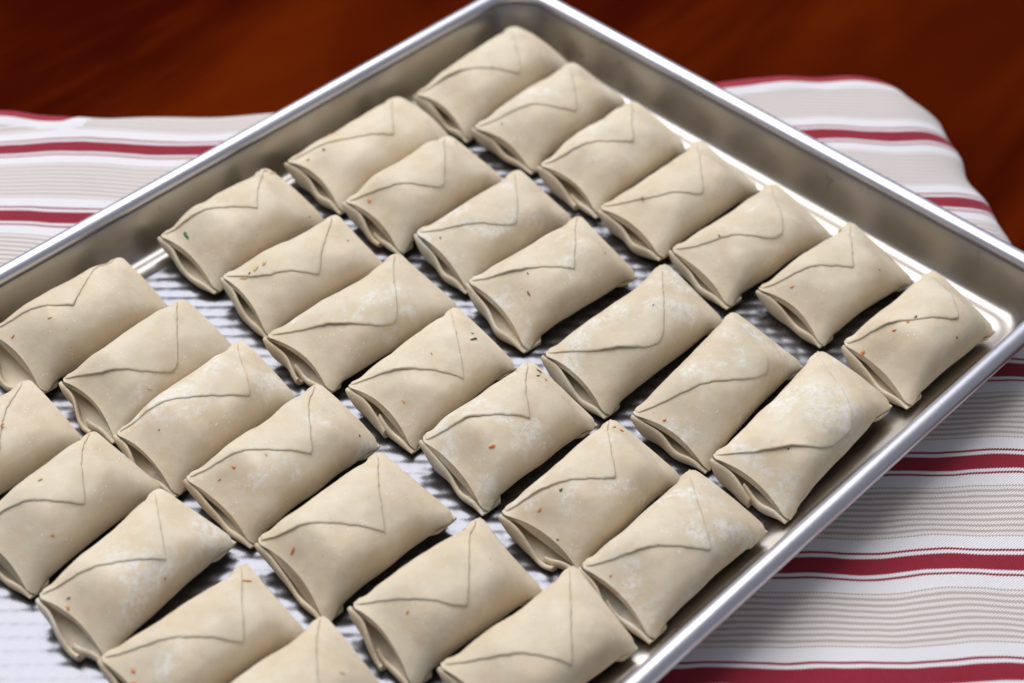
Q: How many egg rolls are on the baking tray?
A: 33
